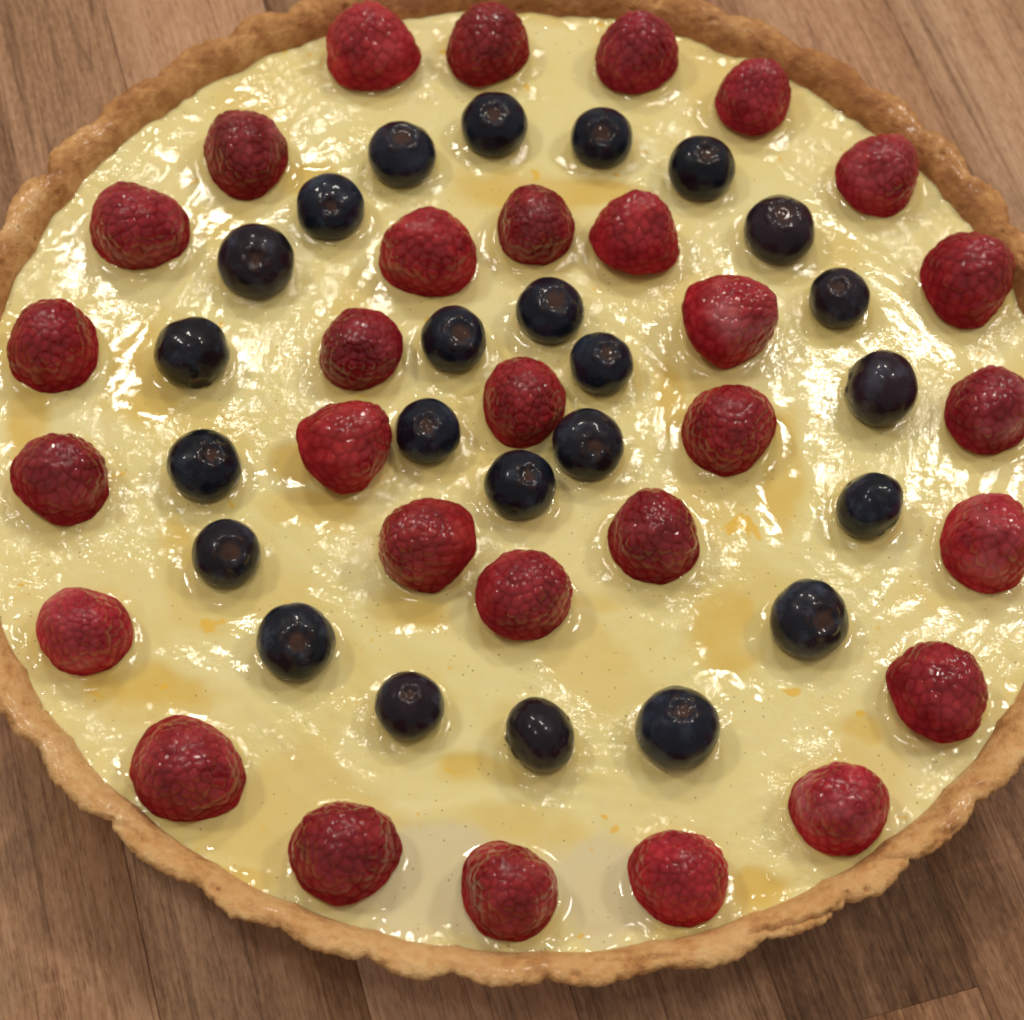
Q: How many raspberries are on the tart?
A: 30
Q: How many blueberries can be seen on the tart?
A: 24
